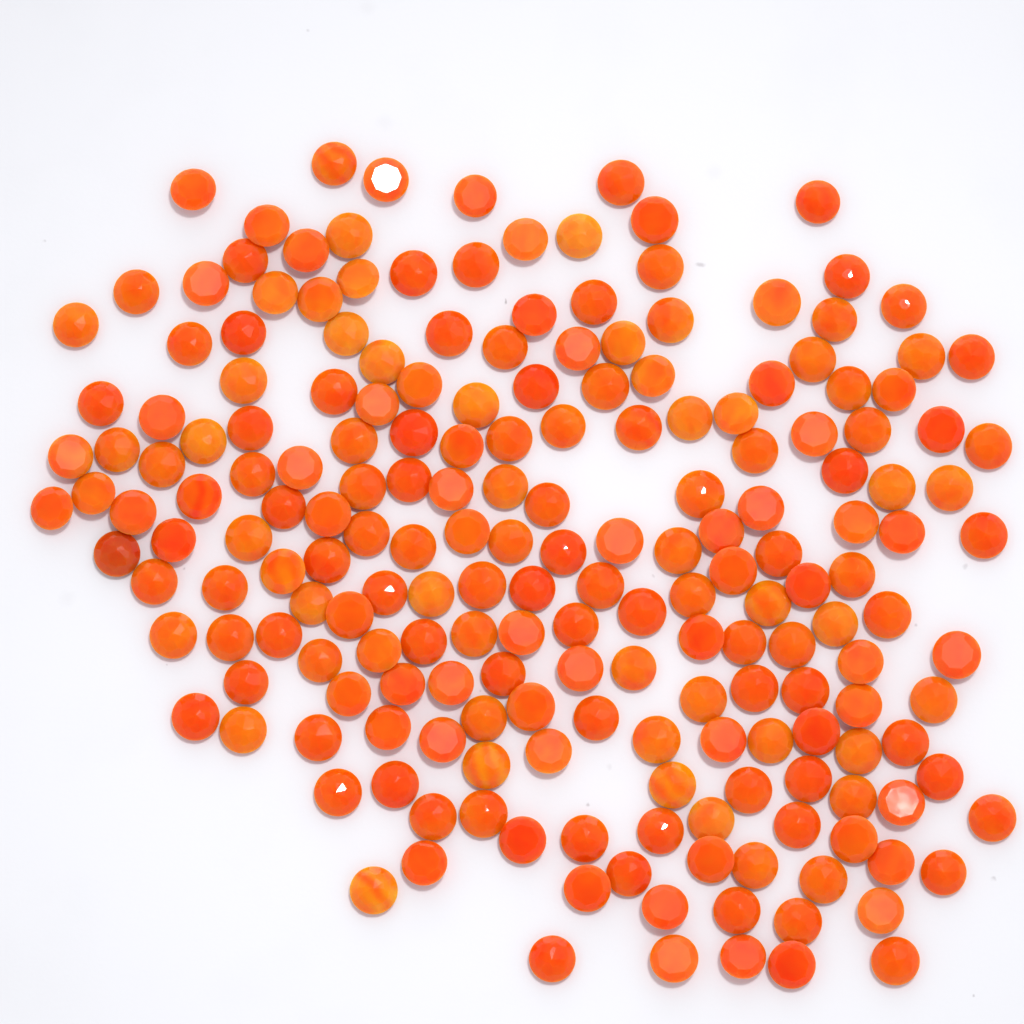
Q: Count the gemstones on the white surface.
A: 200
